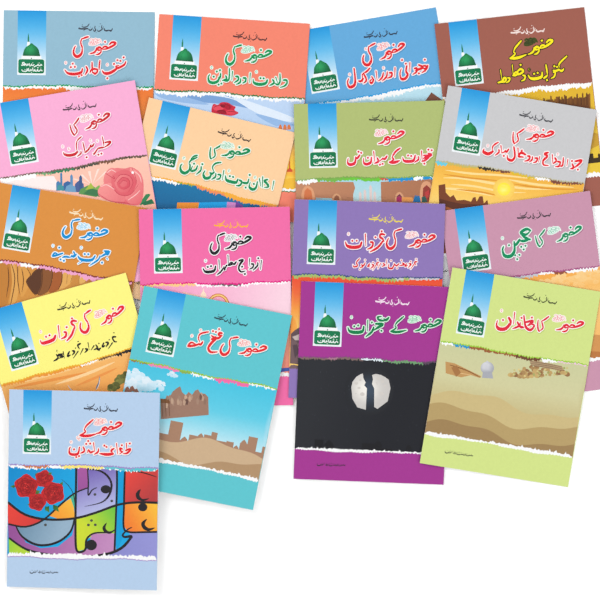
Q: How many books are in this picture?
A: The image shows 17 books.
